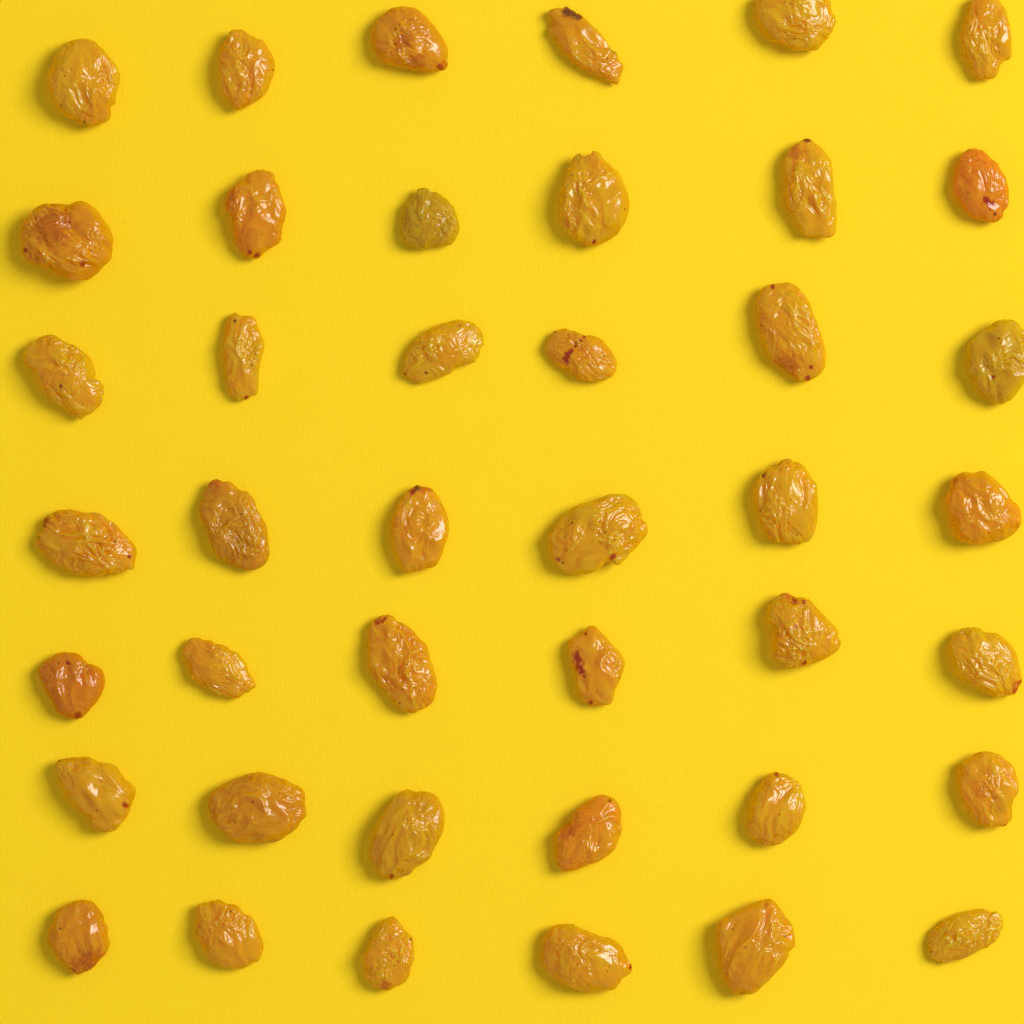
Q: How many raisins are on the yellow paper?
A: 42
